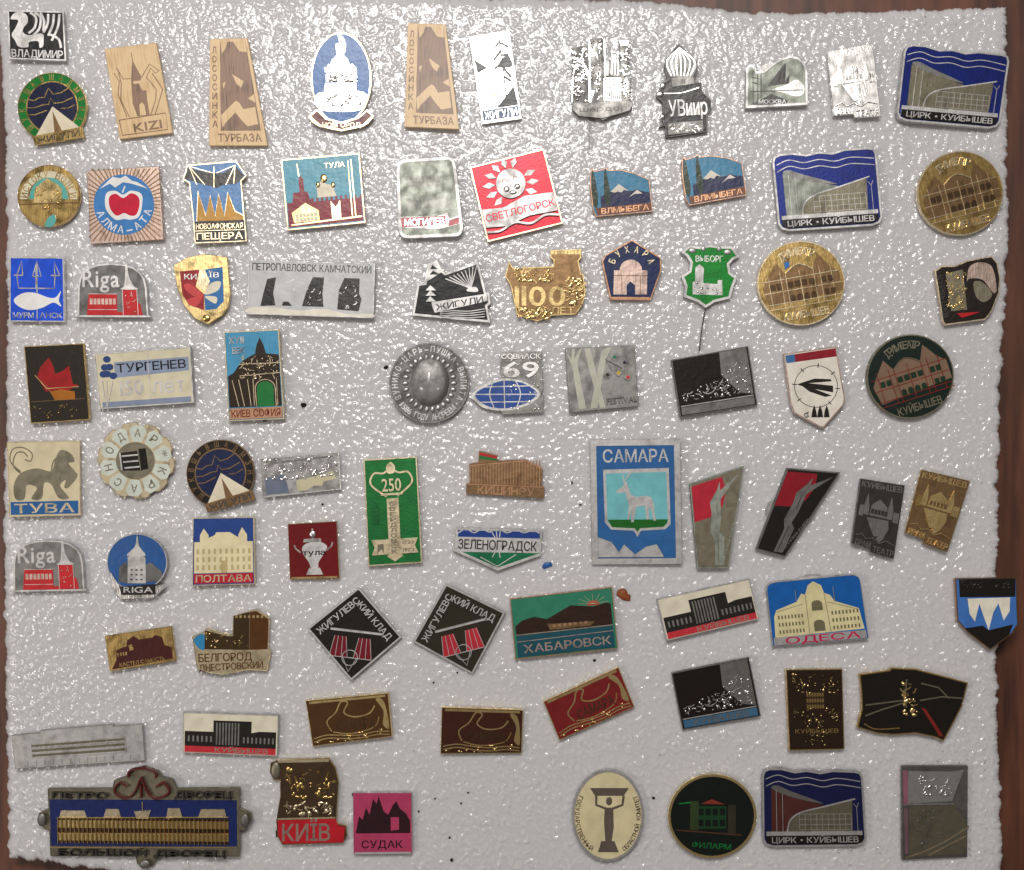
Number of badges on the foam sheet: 80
